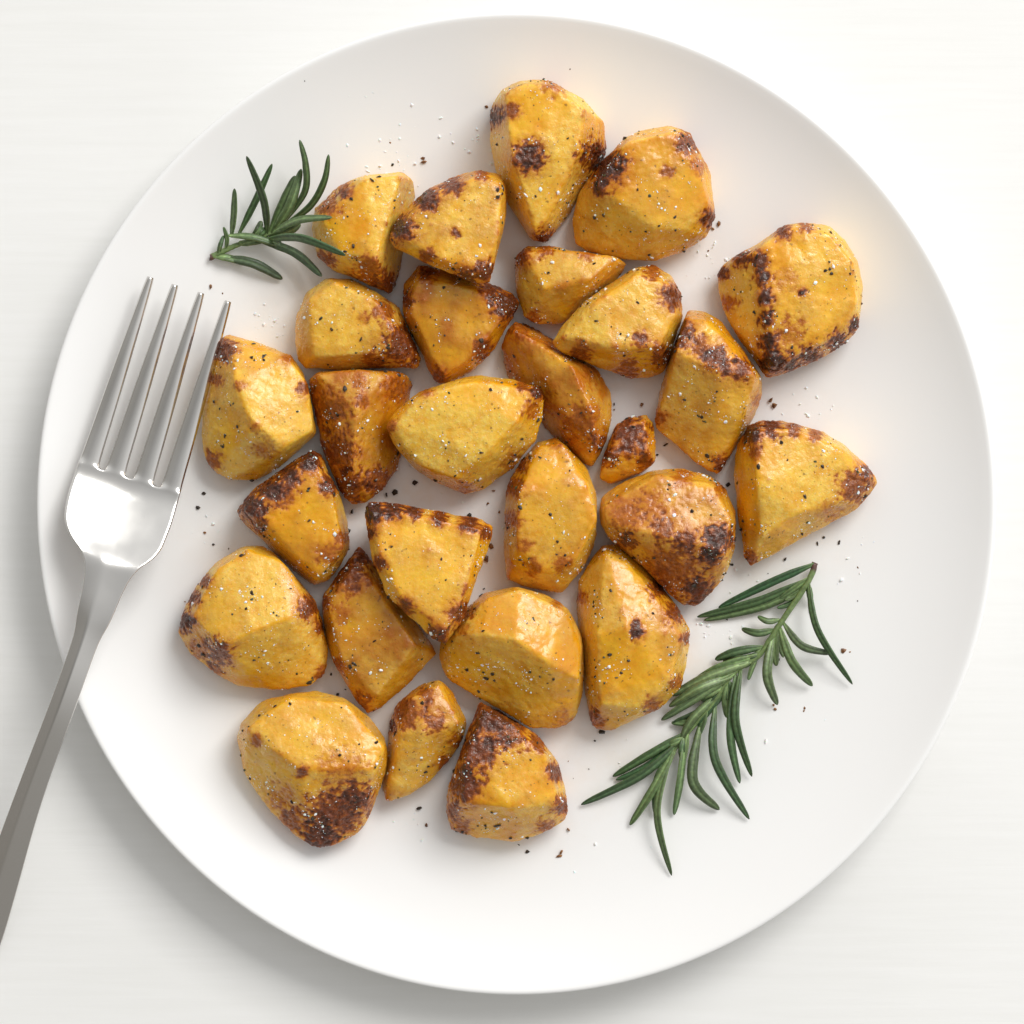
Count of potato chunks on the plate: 27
